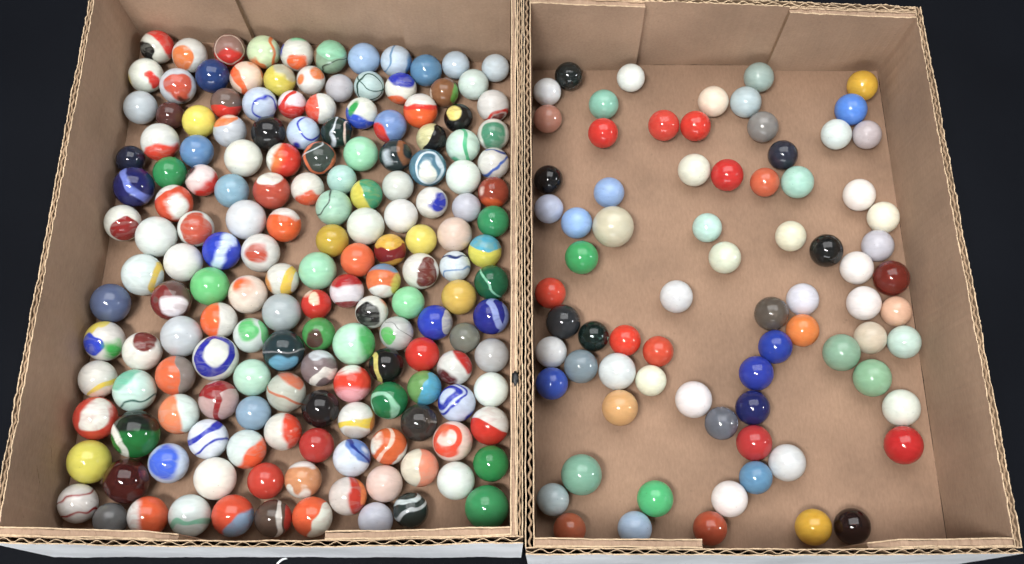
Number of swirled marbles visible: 108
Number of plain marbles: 133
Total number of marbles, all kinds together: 241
